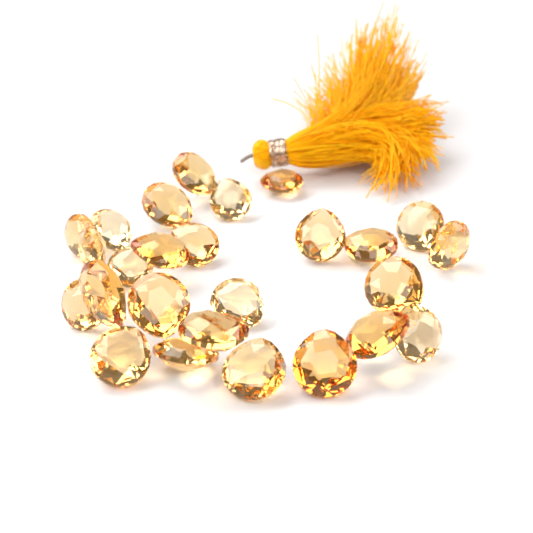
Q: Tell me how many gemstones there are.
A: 26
